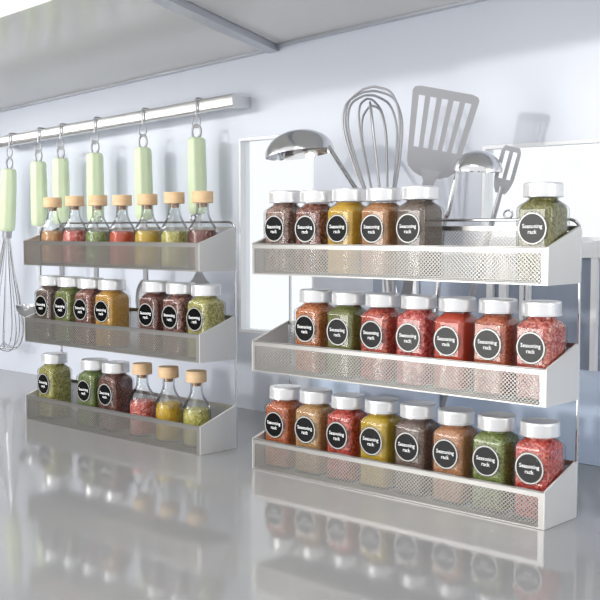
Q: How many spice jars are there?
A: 31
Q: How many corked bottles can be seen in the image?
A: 10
